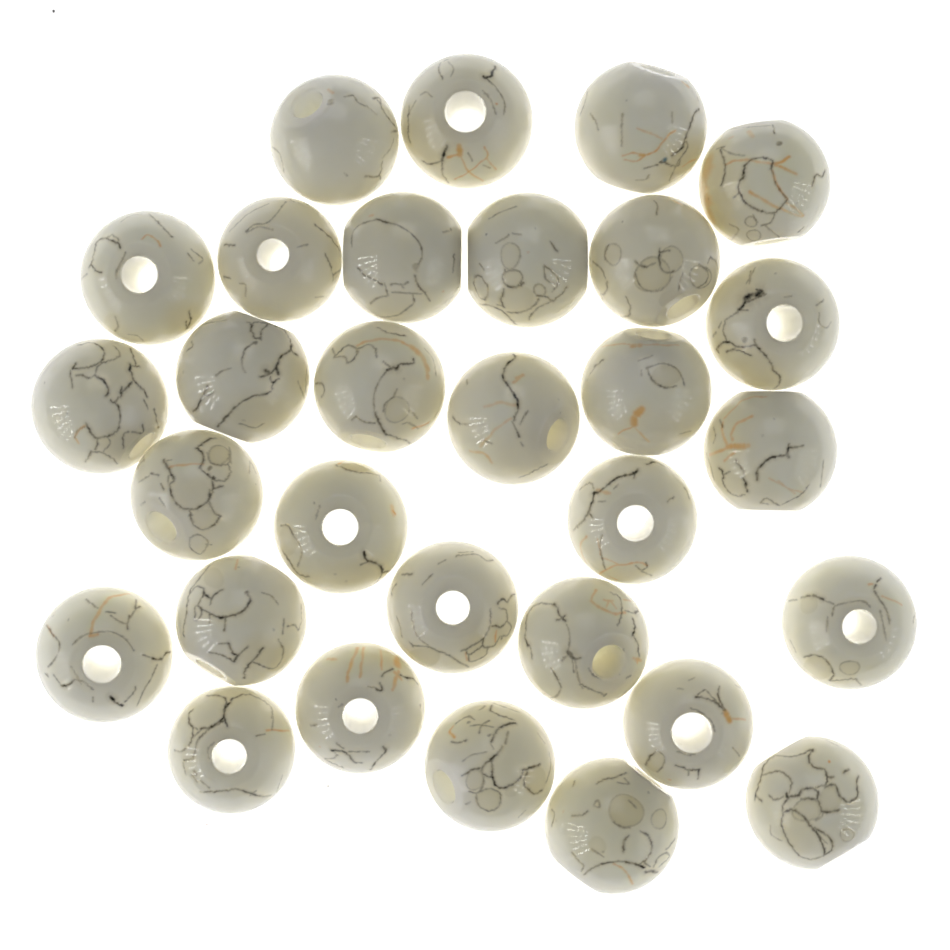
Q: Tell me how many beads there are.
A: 30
